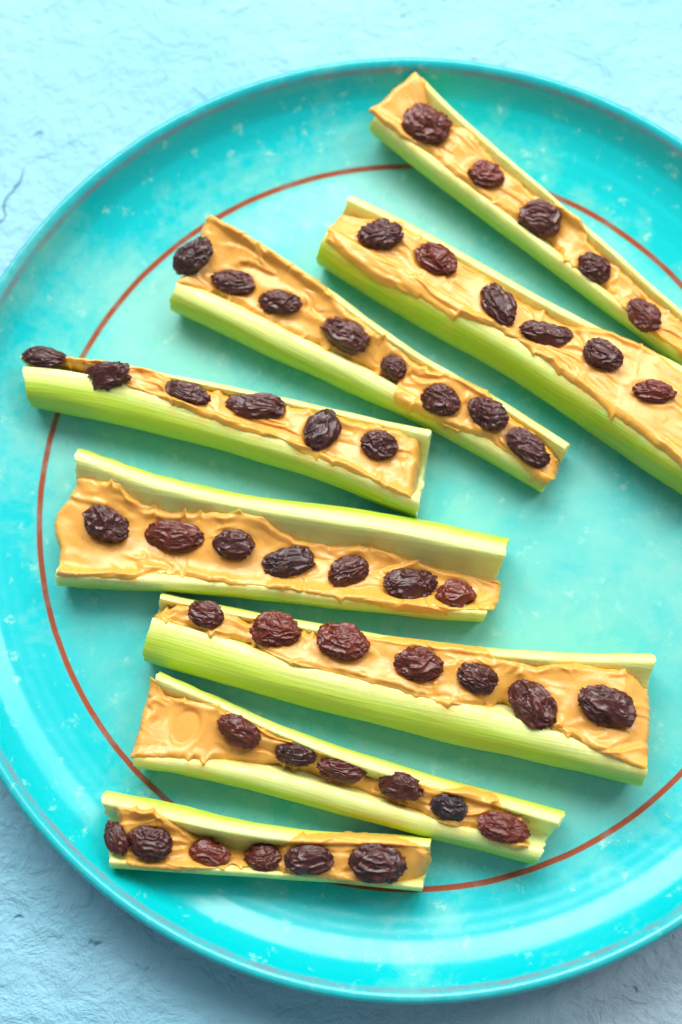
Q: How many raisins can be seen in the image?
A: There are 51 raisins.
